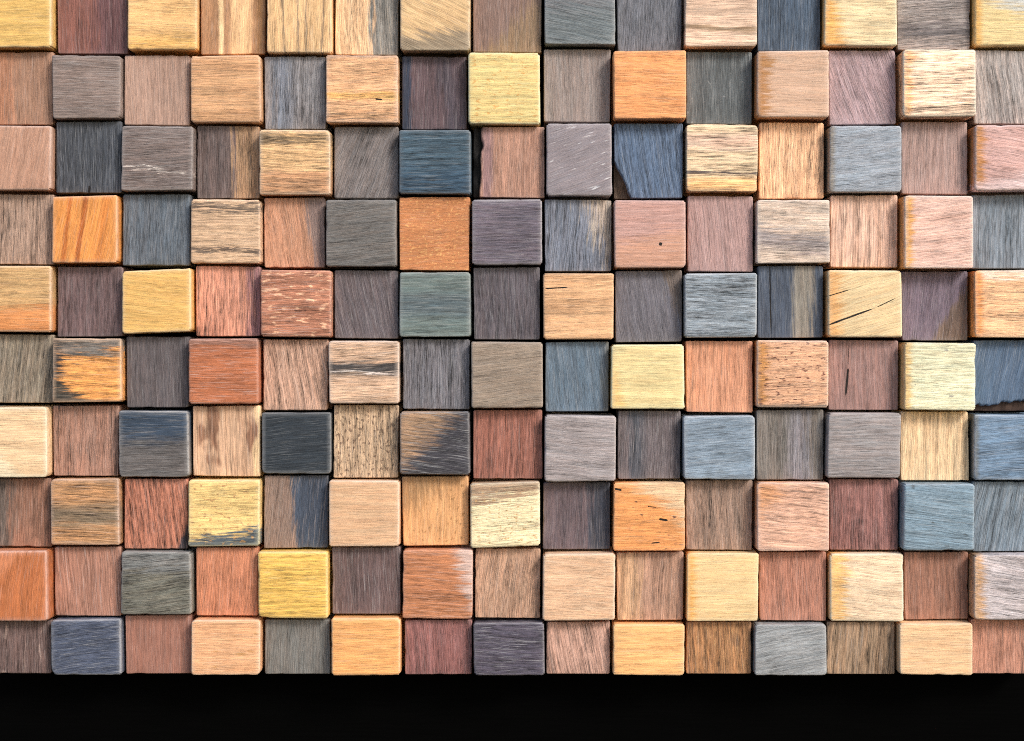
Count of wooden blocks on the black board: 150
